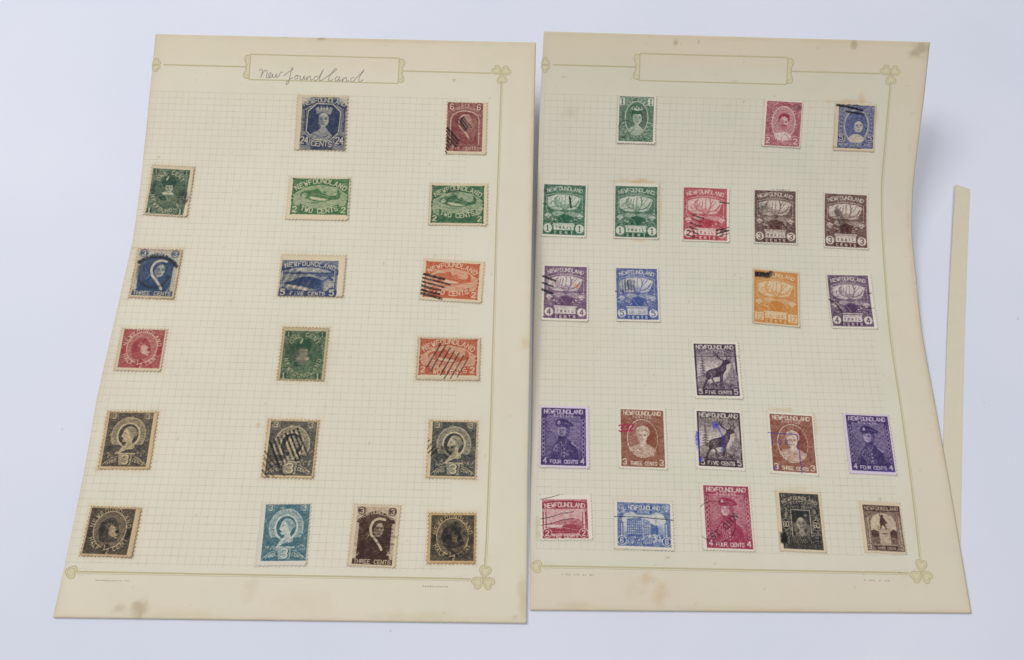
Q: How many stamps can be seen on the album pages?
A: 41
